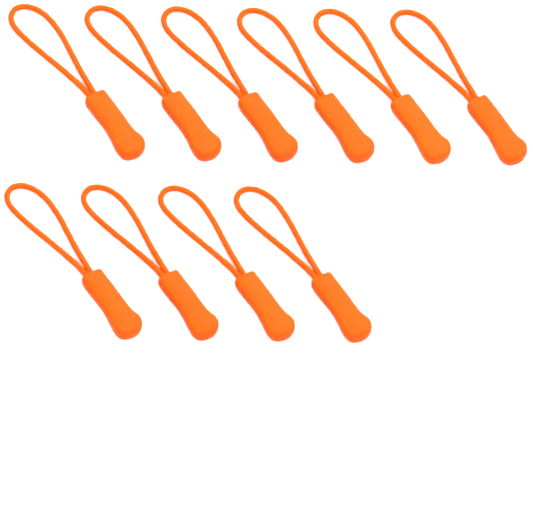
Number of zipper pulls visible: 10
